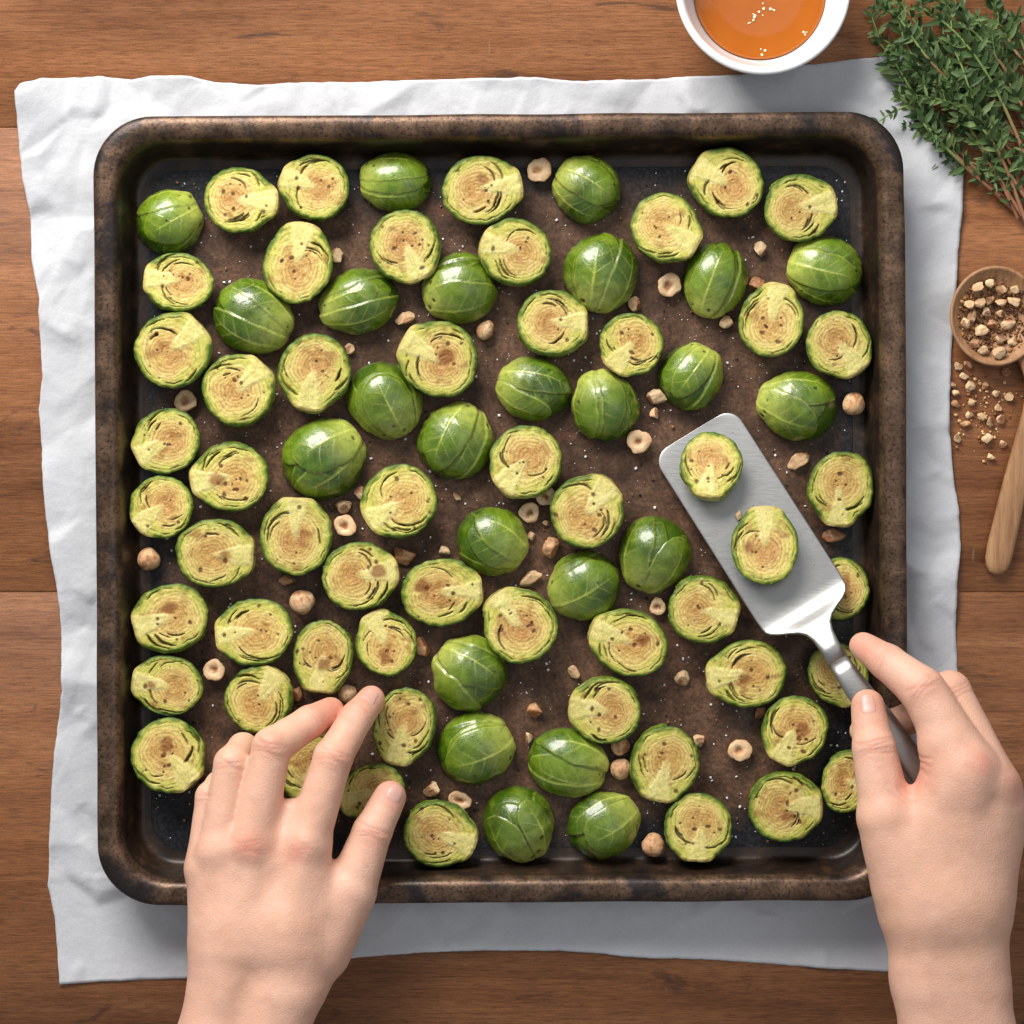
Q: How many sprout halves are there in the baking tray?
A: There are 78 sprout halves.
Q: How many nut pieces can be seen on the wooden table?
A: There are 93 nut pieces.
